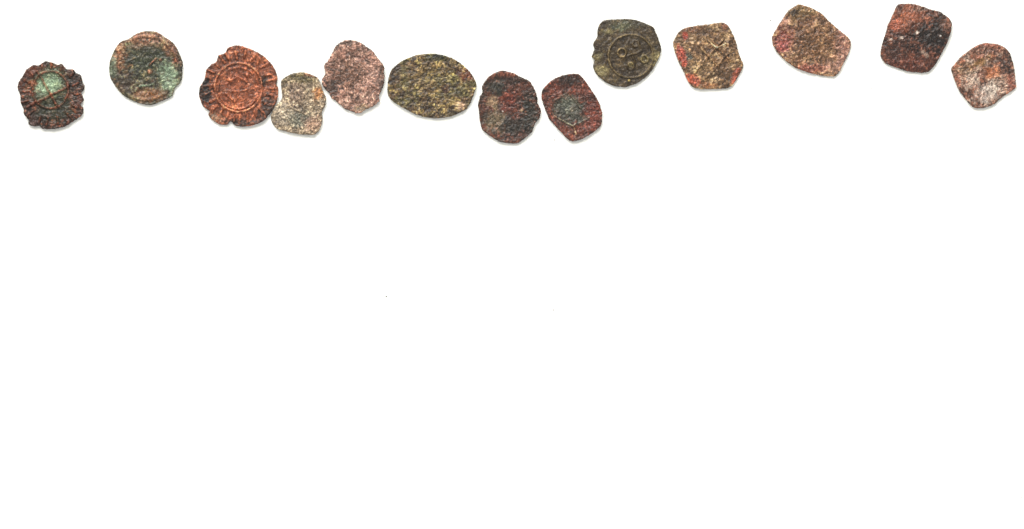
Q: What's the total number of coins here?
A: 13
